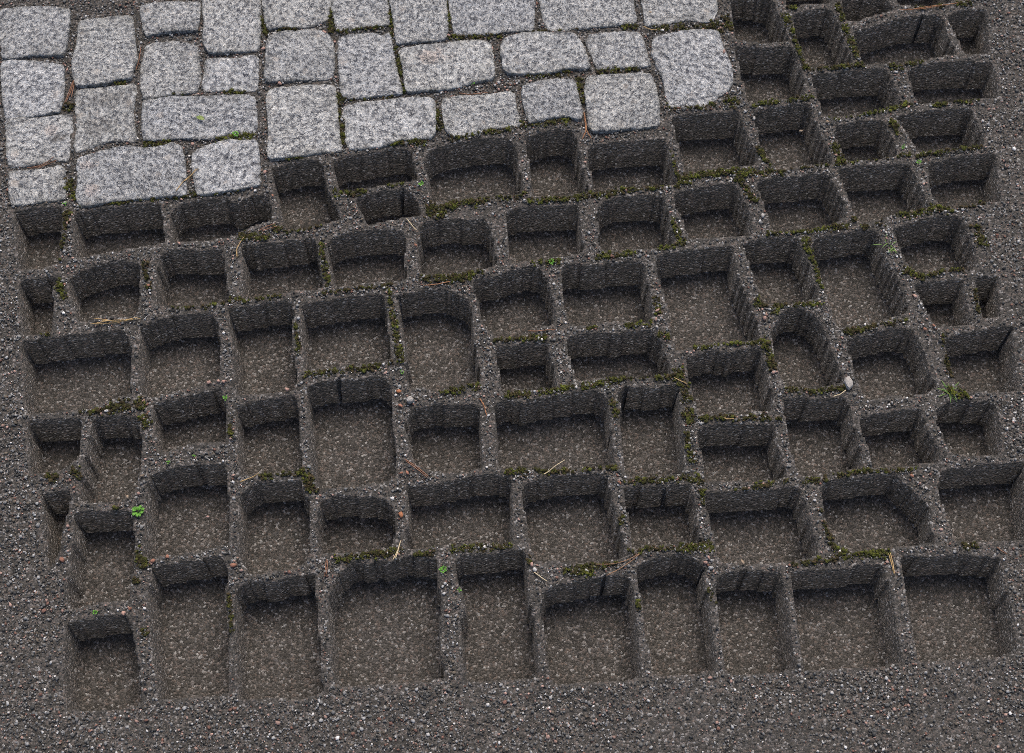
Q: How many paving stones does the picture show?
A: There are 30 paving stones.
